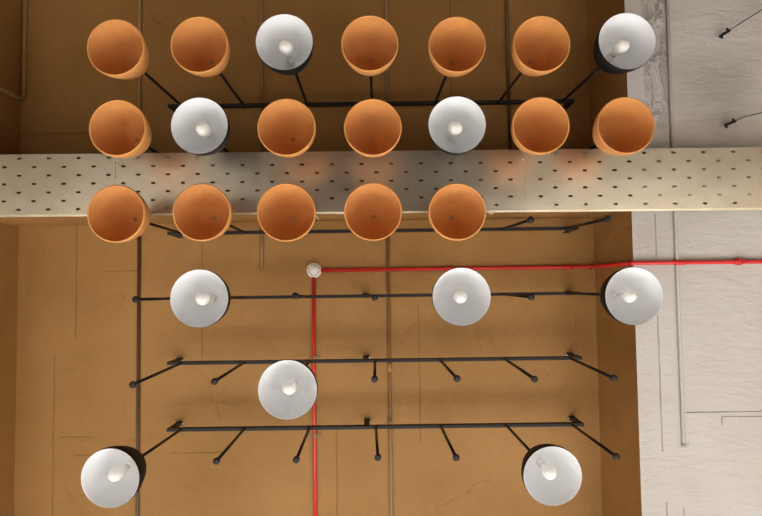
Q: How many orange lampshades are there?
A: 15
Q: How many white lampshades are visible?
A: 10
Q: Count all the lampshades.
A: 25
